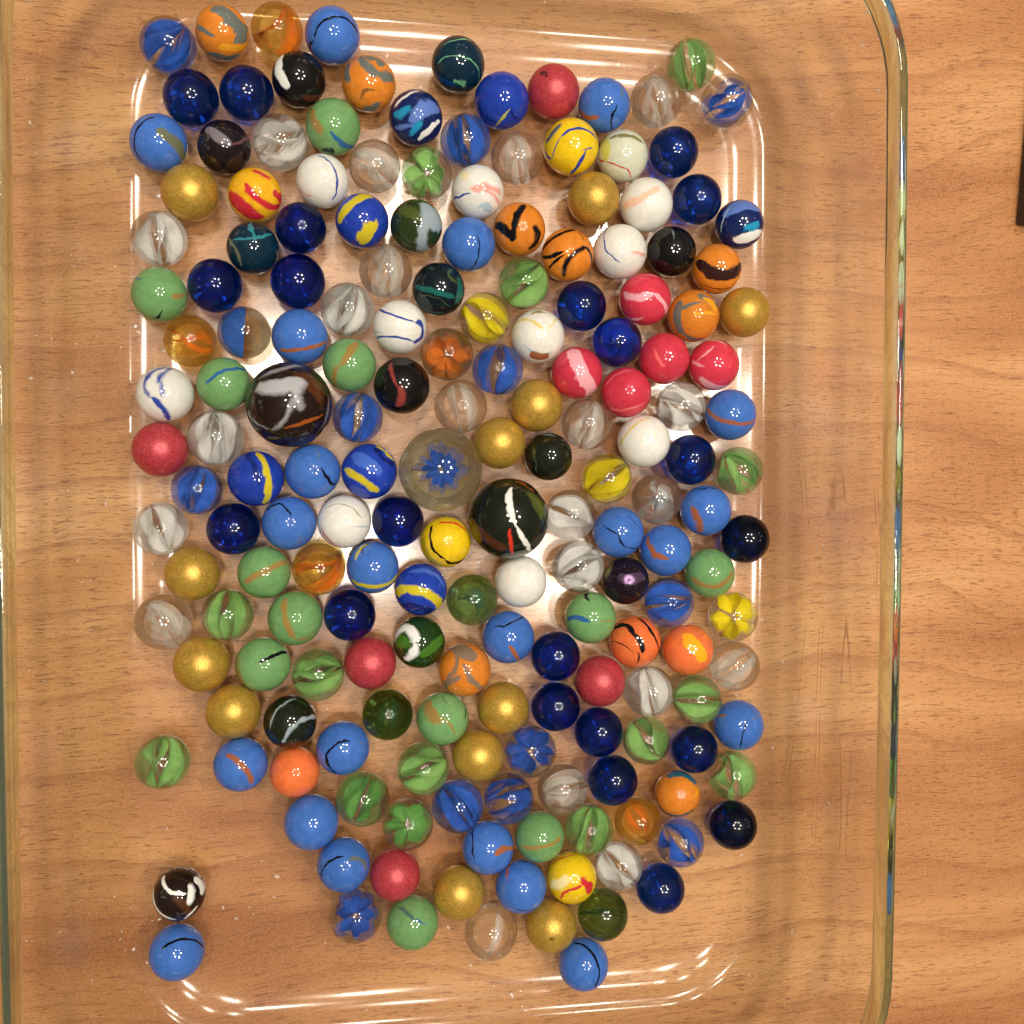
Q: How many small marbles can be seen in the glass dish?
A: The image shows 182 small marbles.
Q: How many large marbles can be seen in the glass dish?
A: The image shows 3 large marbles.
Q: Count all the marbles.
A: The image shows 185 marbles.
